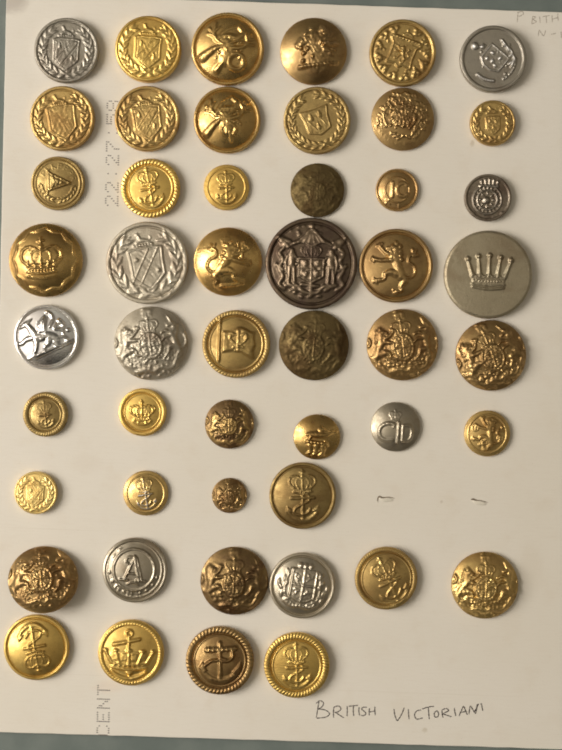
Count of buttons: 50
